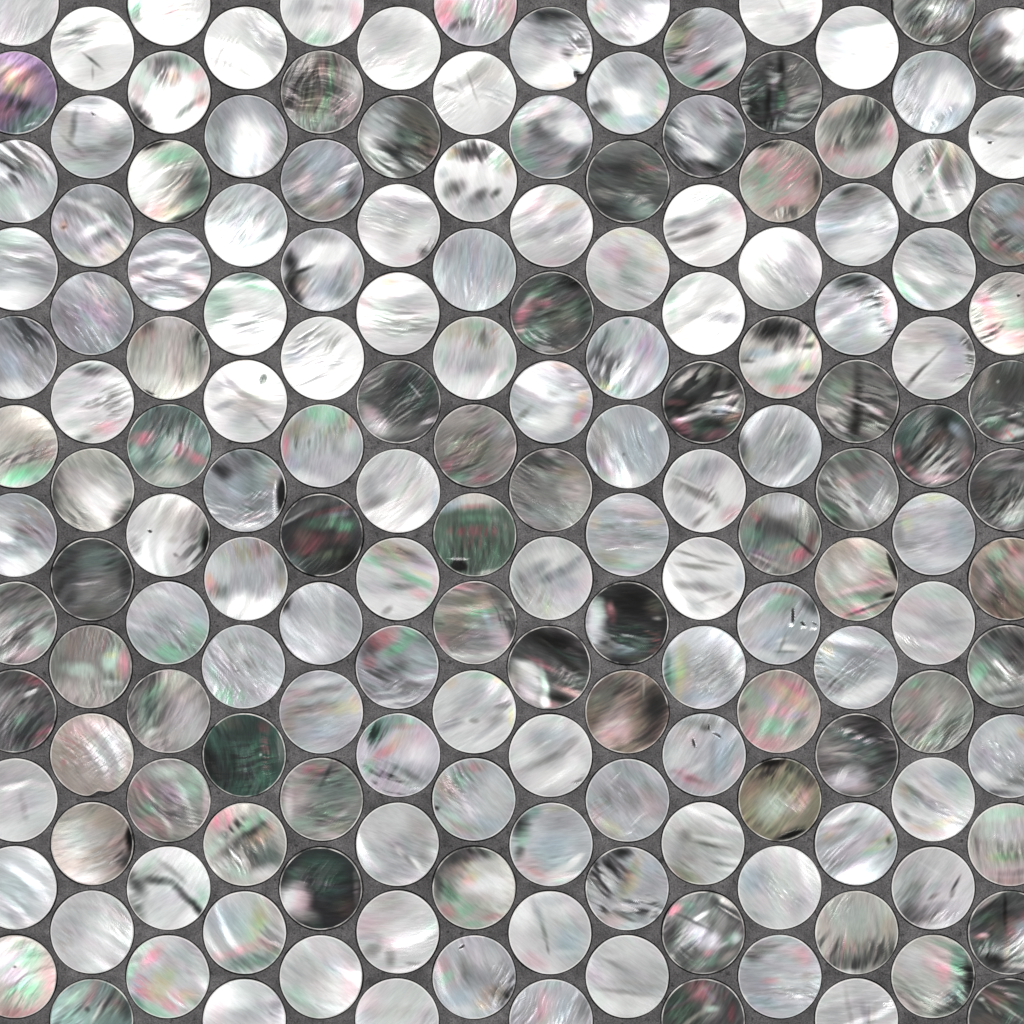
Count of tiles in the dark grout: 168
